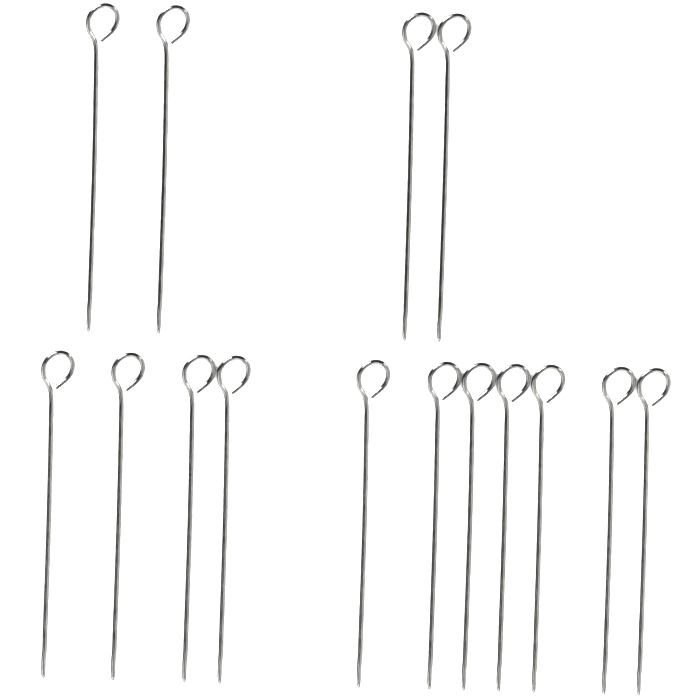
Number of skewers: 15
